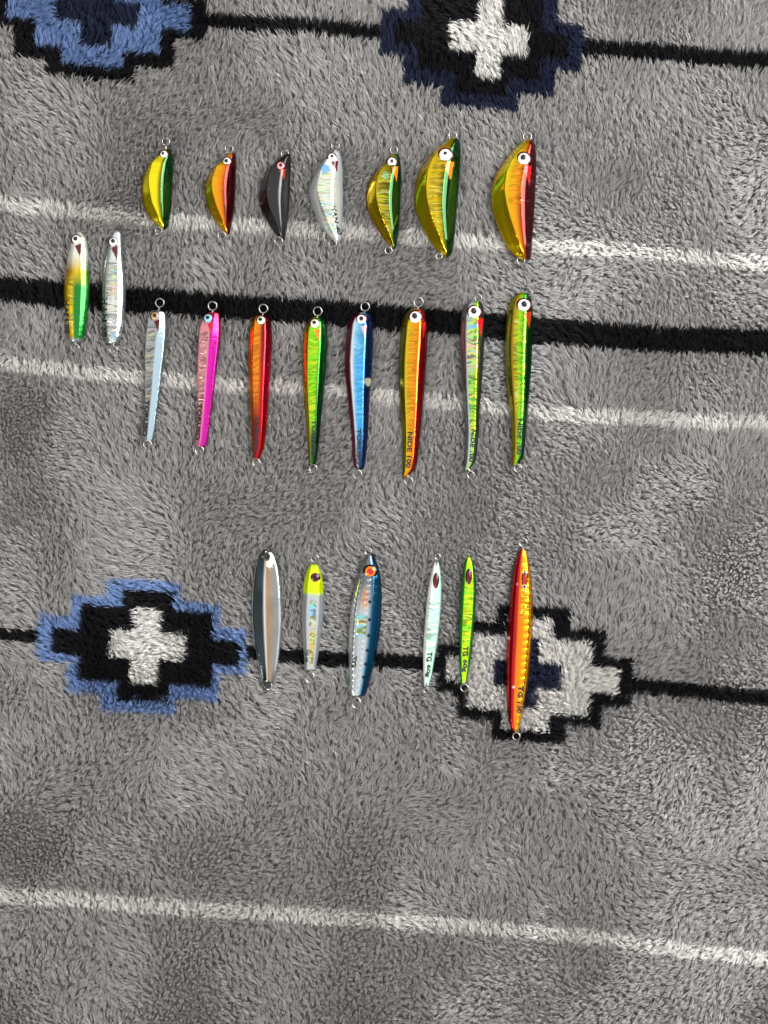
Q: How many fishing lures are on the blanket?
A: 23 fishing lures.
